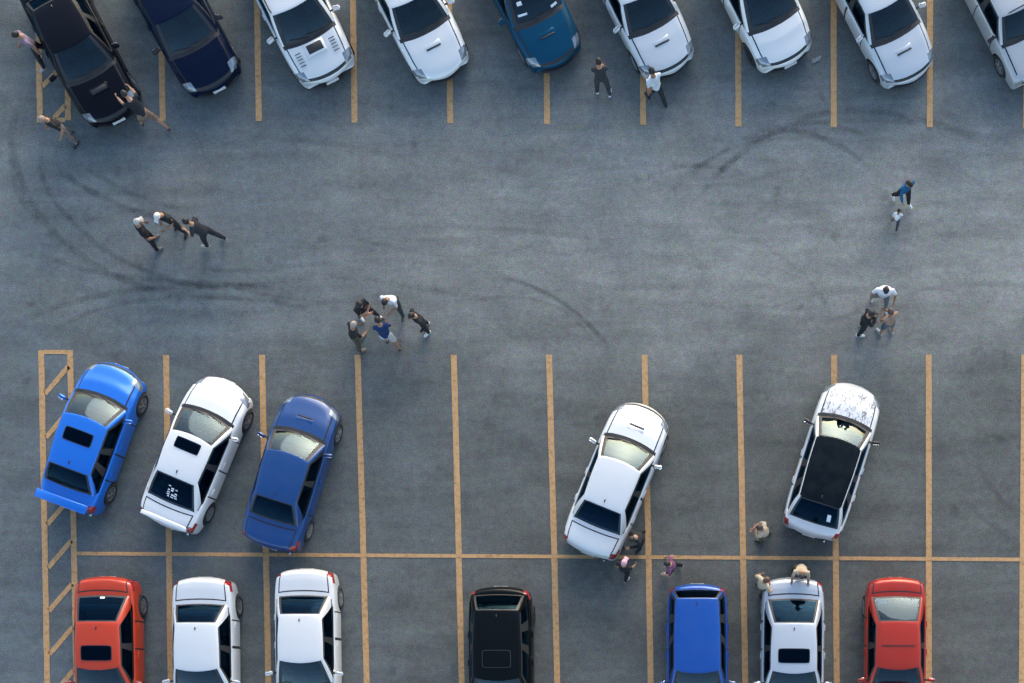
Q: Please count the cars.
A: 21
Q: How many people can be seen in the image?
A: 24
